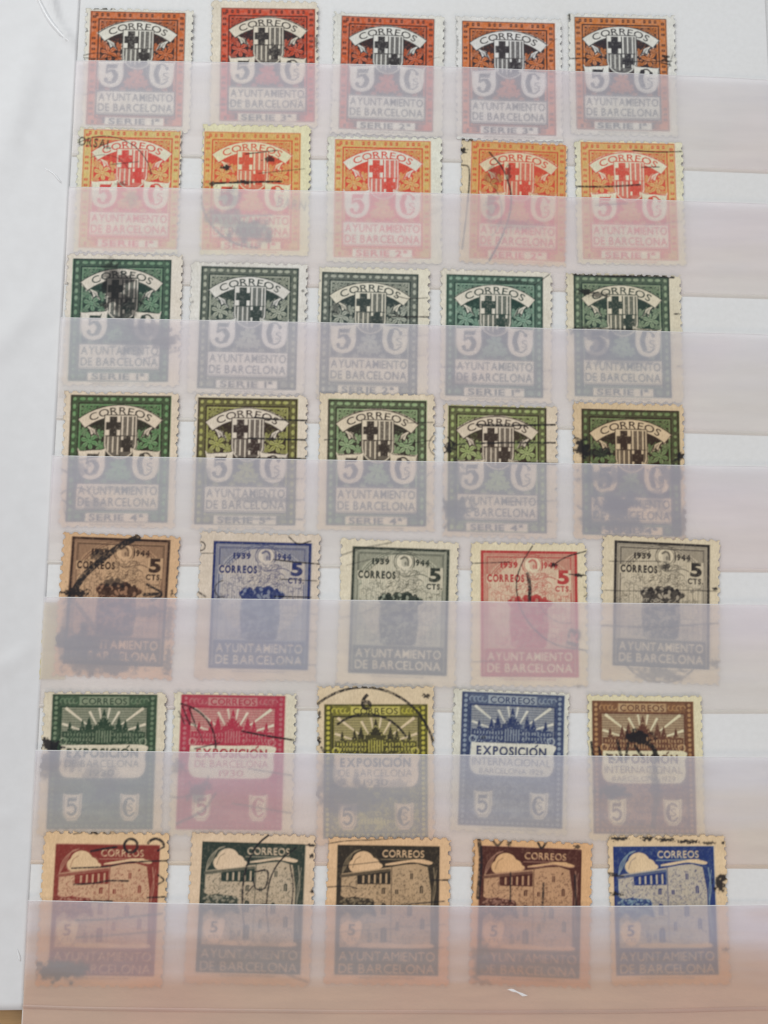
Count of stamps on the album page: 35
